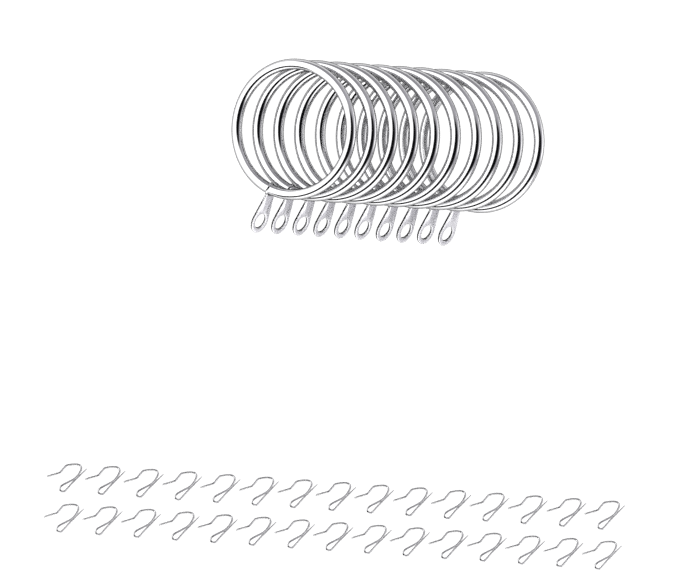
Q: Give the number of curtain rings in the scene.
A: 10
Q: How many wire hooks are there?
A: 30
